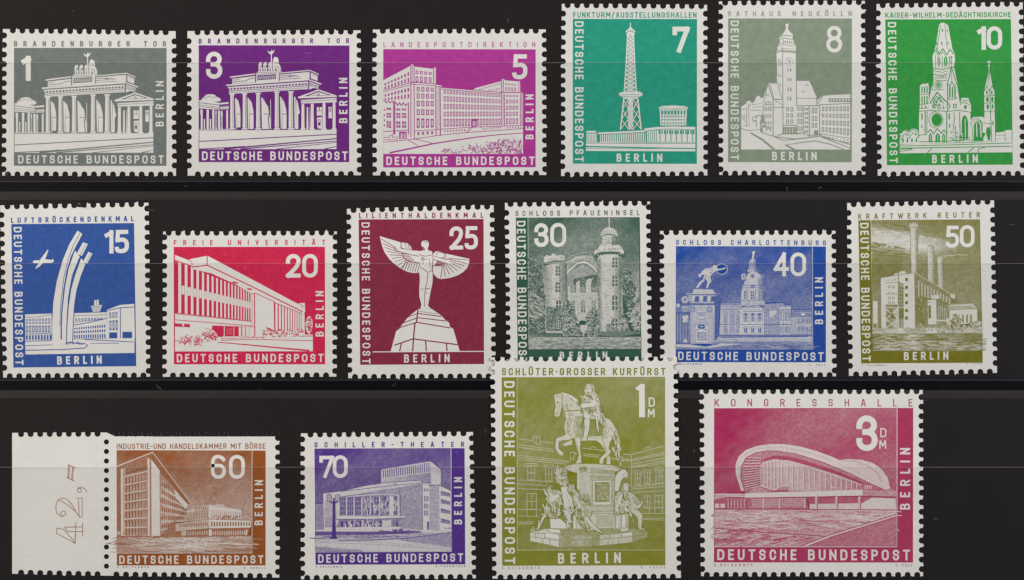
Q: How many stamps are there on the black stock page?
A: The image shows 16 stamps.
